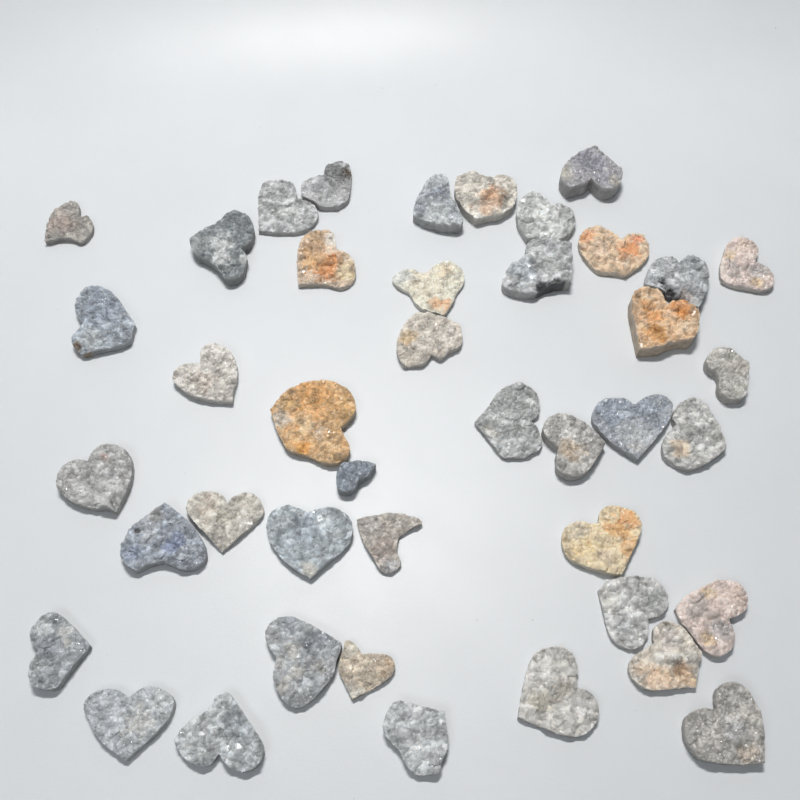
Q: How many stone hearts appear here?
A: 42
